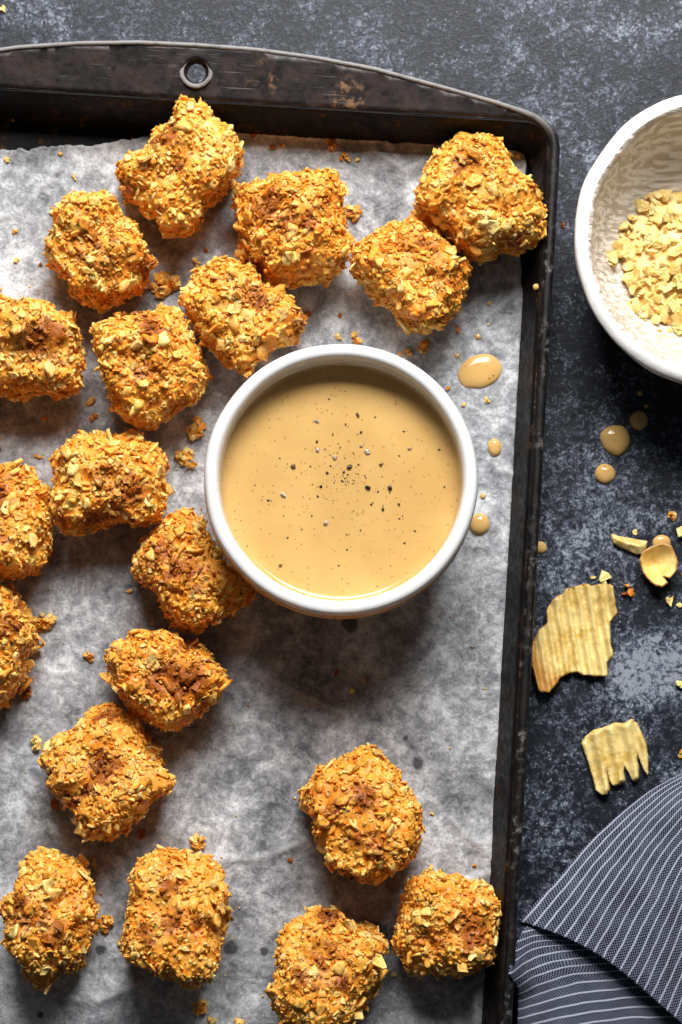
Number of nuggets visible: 19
